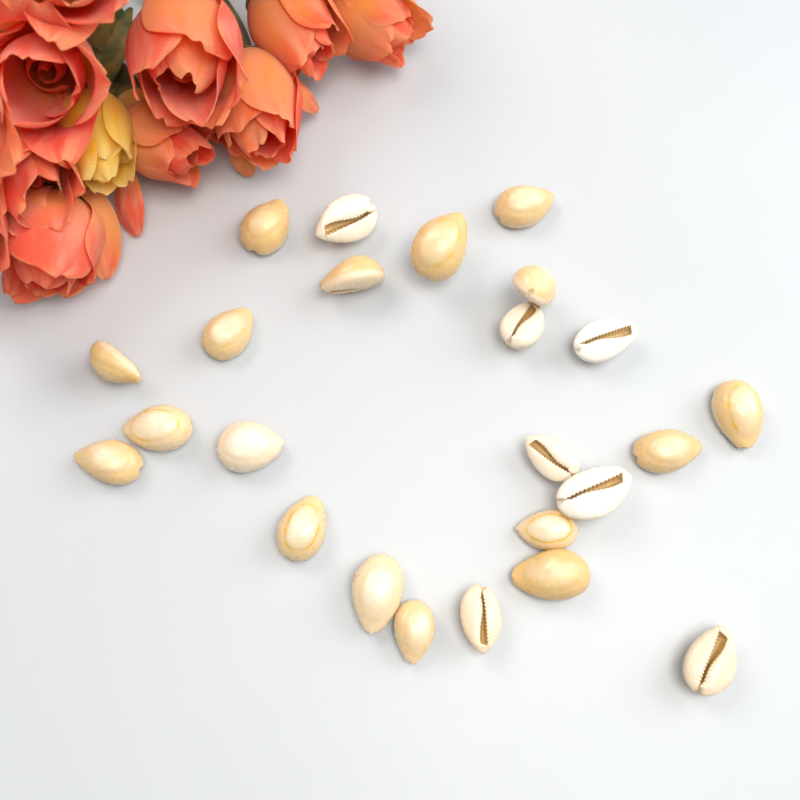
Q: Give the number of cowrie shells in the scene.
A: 24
